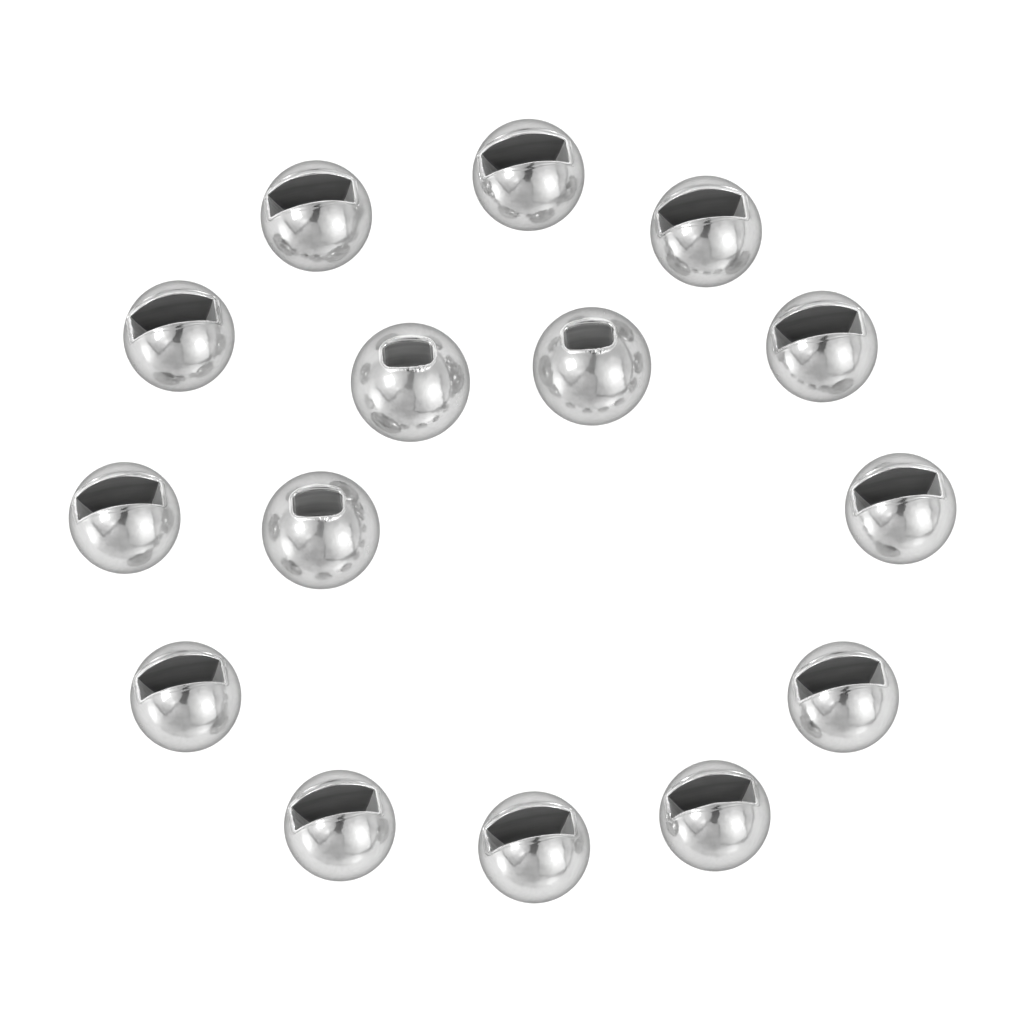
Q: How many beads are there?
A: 15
